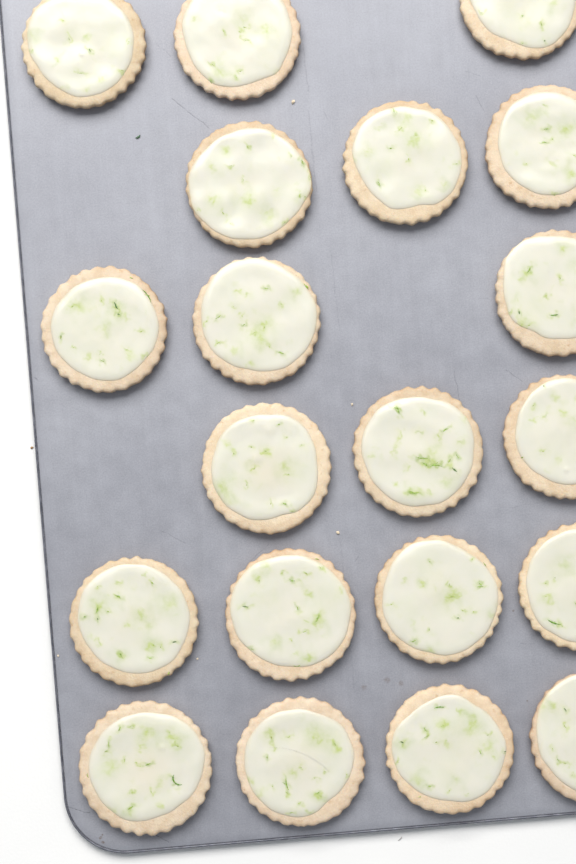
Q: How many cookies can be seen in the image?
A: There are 20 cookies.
